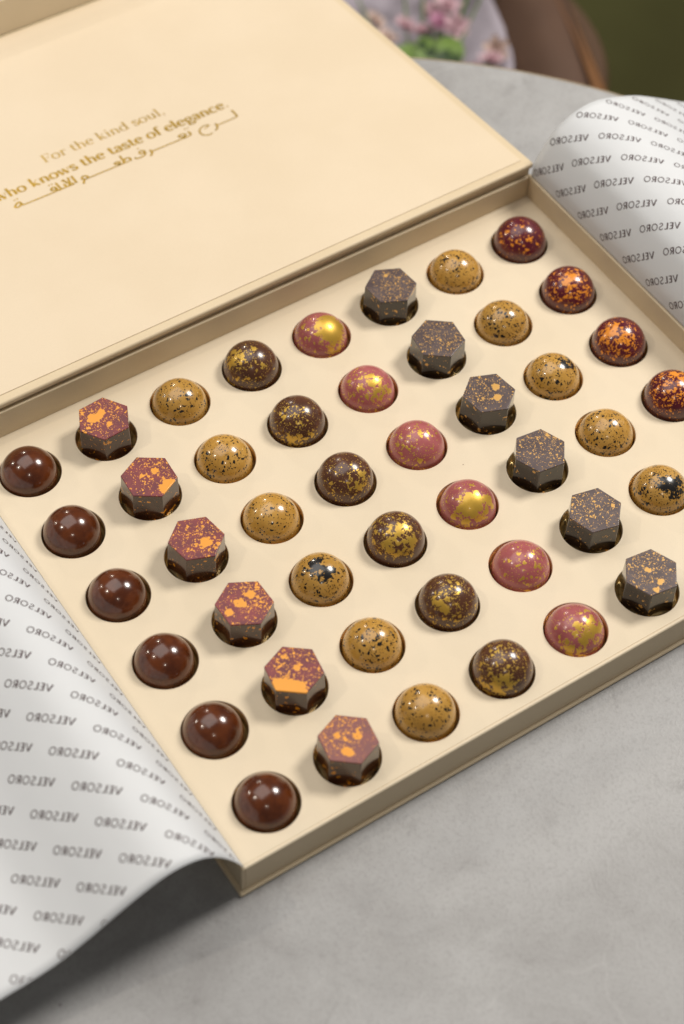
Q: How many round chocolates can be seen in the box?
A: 33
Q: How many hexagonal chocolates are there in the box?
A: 12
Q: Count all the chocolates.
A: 45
